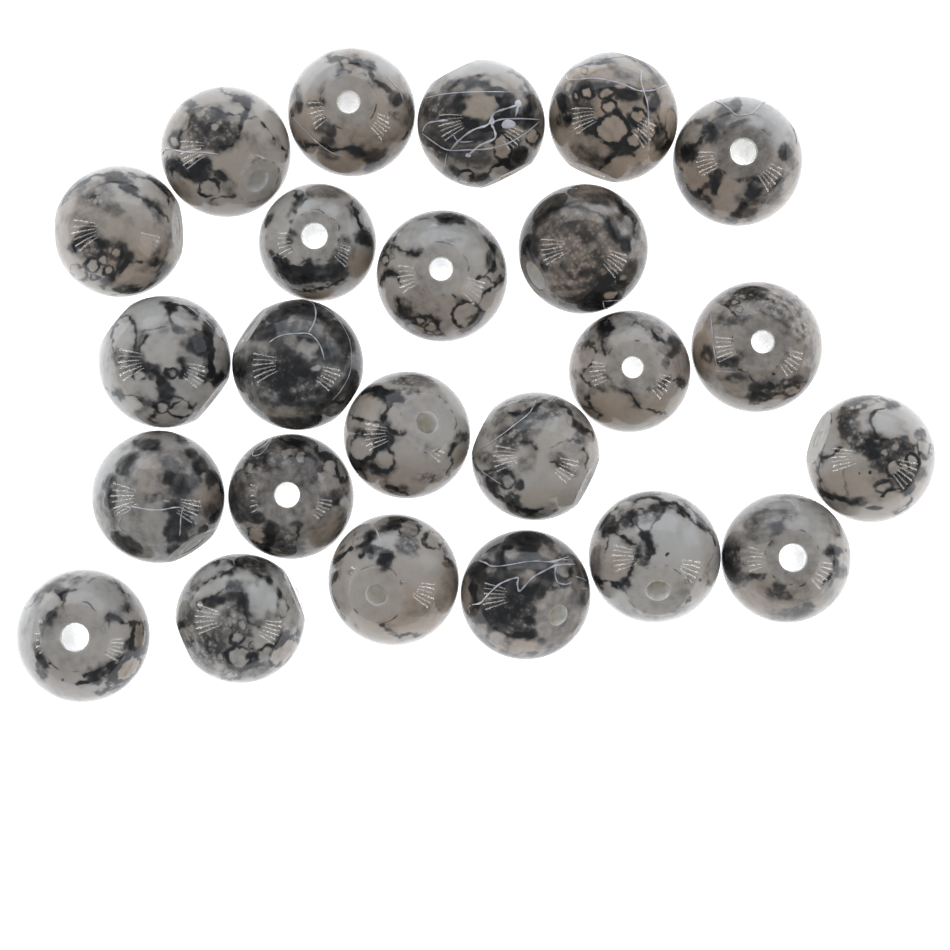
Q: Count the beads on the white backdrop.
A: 24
